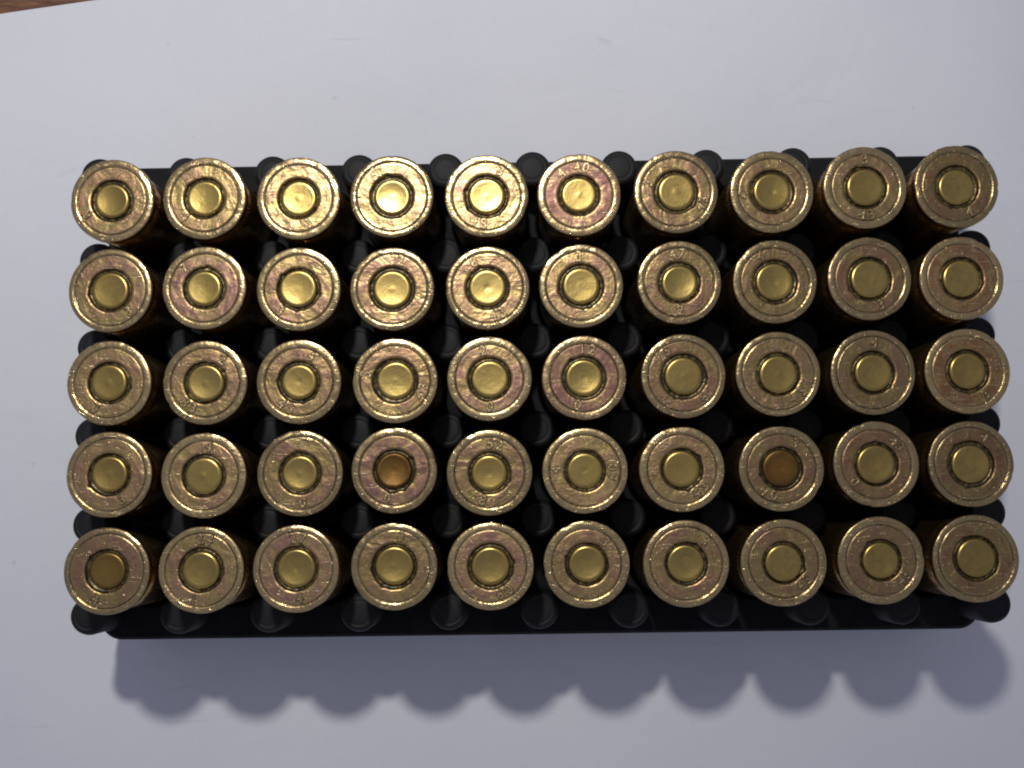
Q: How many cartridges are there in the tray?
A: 50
